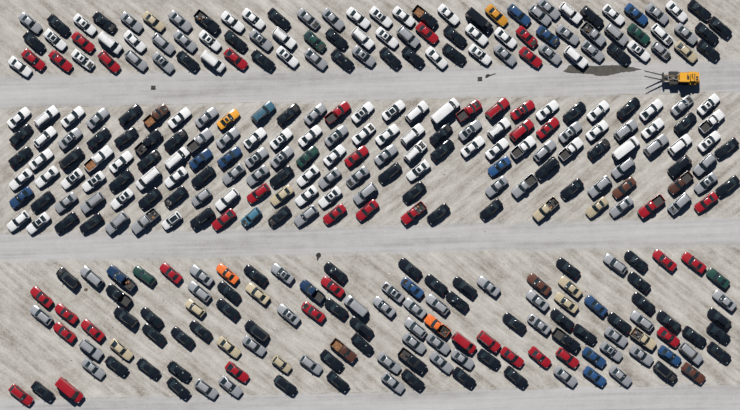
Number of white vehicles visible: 79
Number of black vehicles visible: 104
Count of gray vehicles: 95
